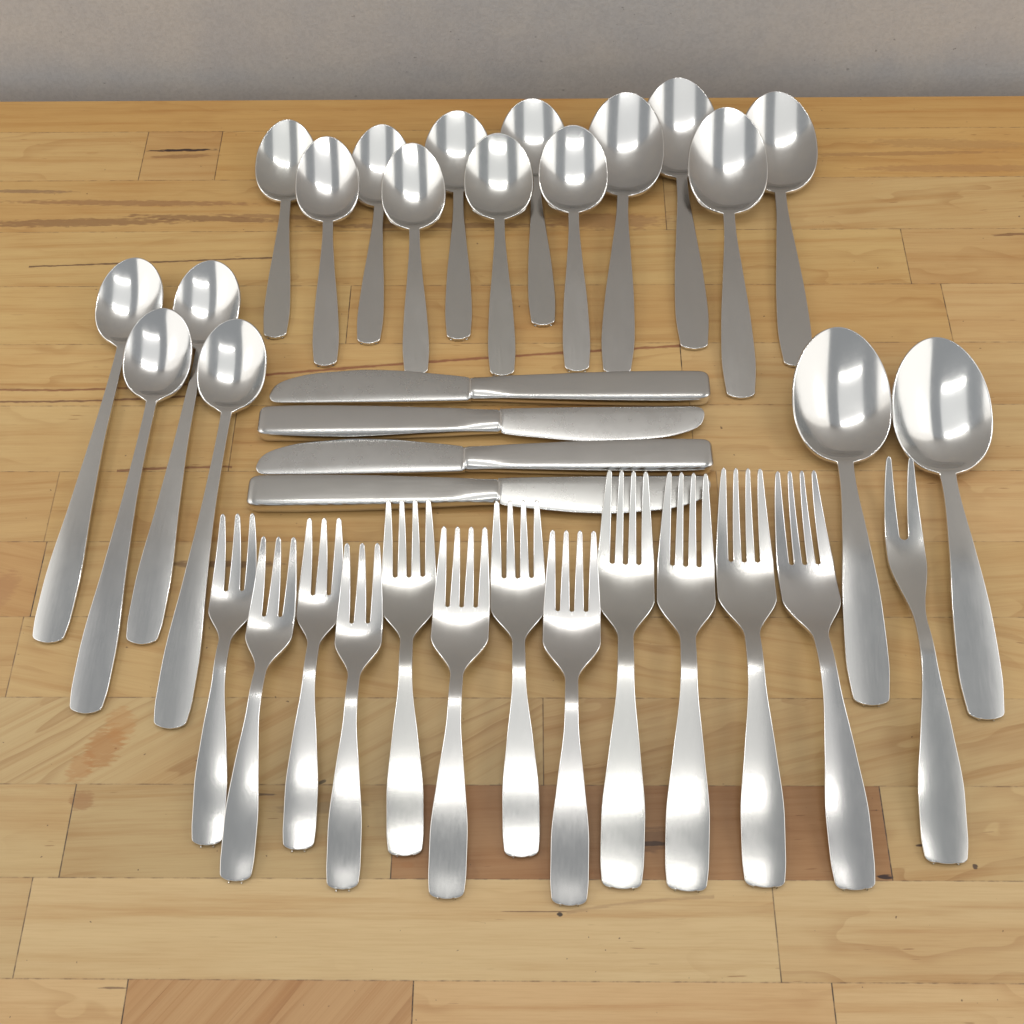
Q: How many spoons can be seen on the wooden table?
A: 18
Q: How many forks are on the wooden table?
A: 13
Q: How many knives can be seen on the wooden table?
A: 4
